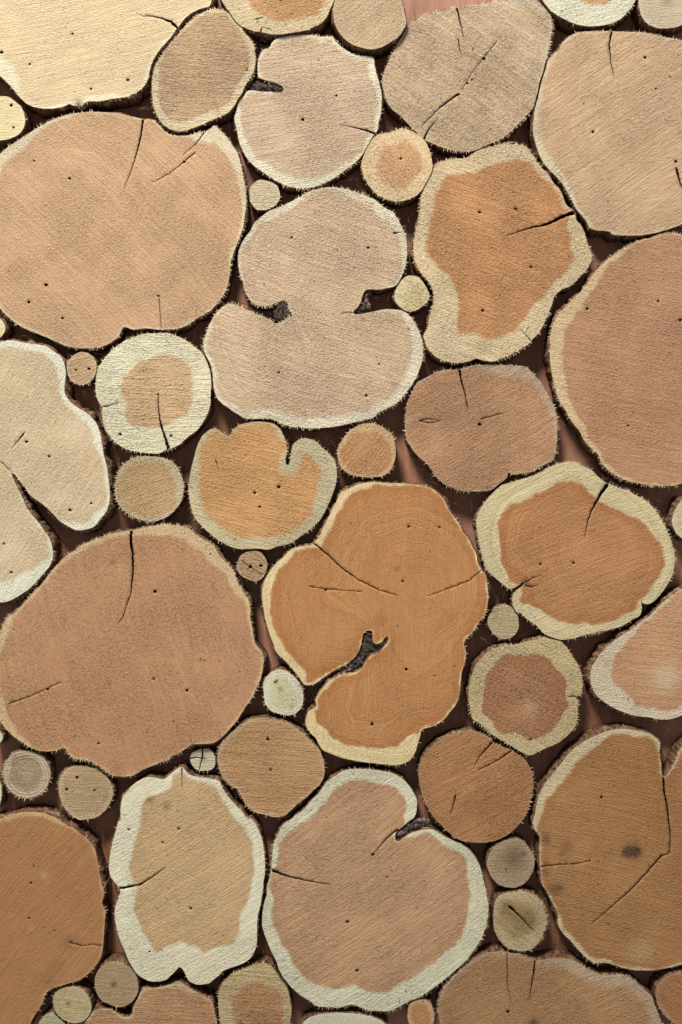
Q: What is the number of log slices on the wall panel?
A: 56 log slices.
